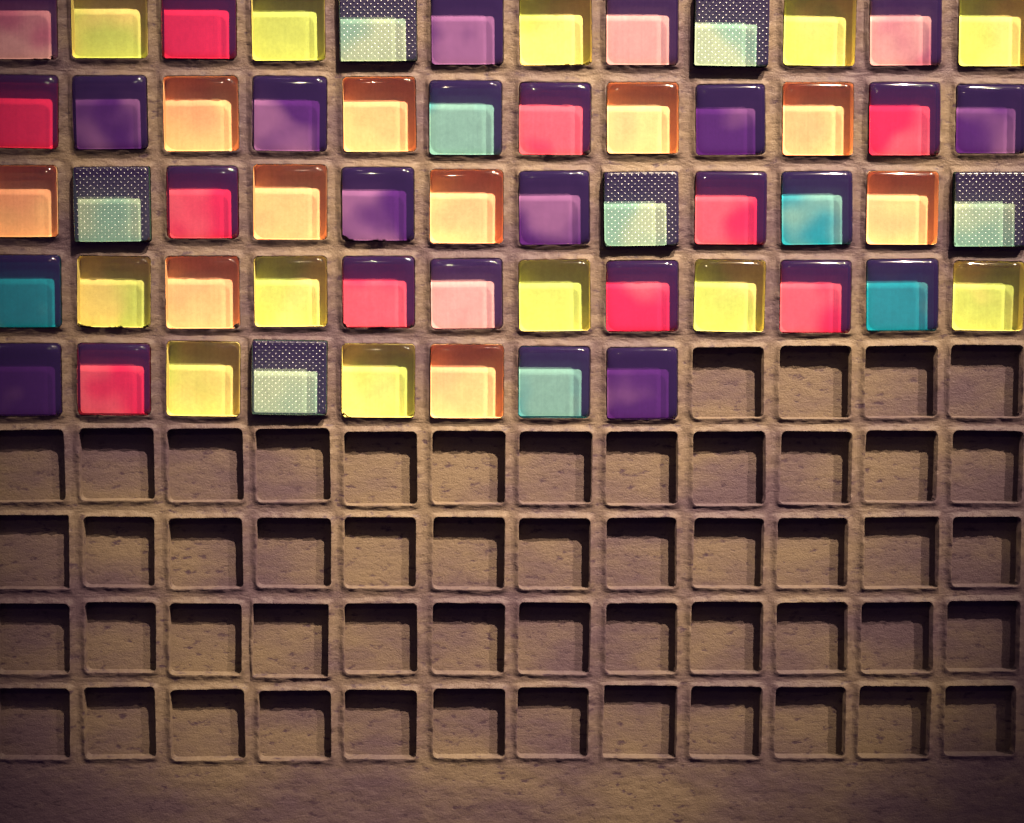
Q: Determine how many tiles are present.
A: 56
